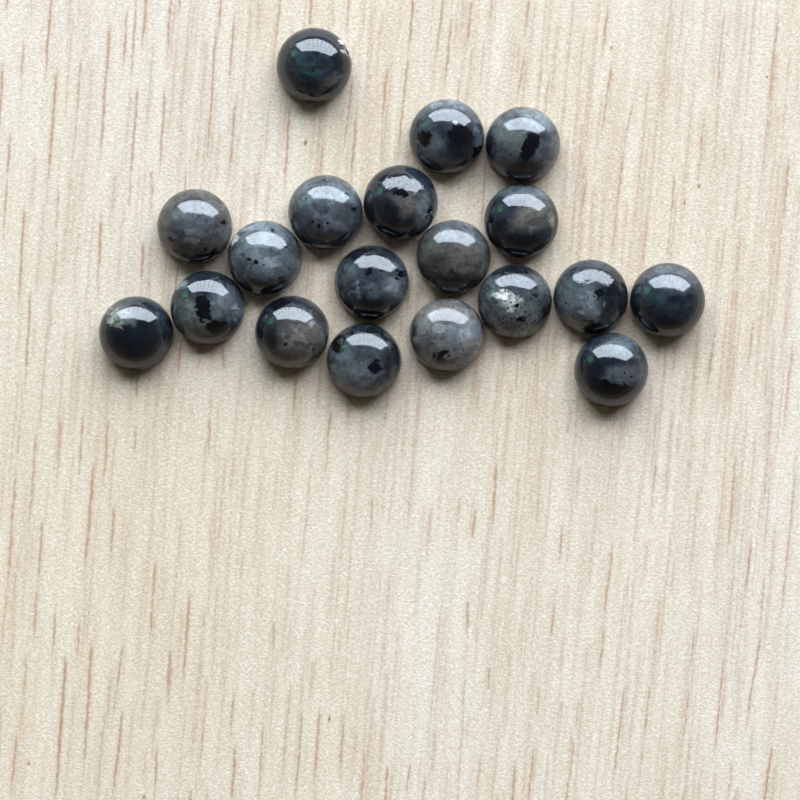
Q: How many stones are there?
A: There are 19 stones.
